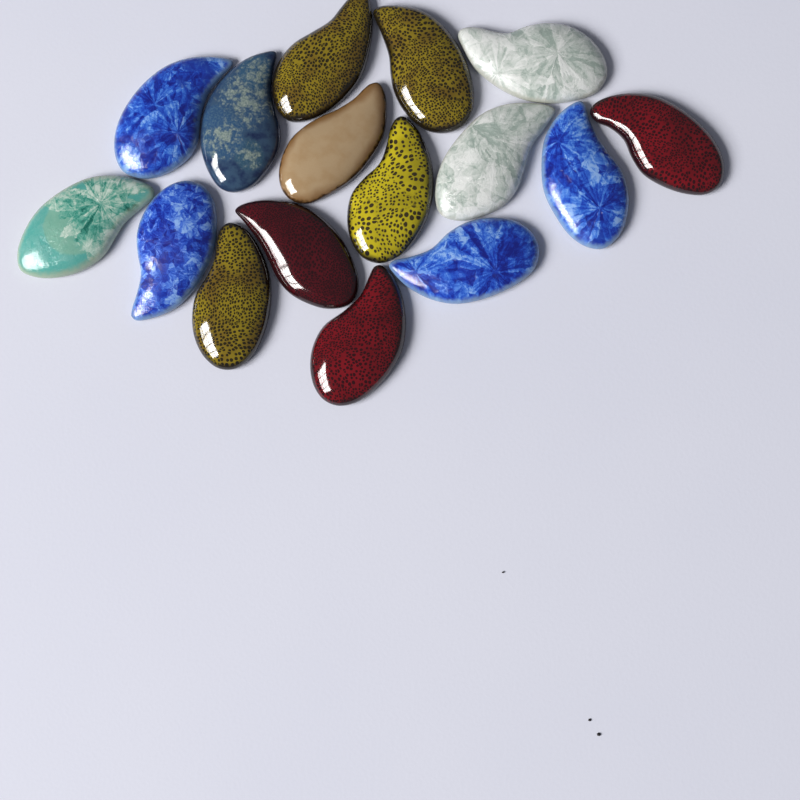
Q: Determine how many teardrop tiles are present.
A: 16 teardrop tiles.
